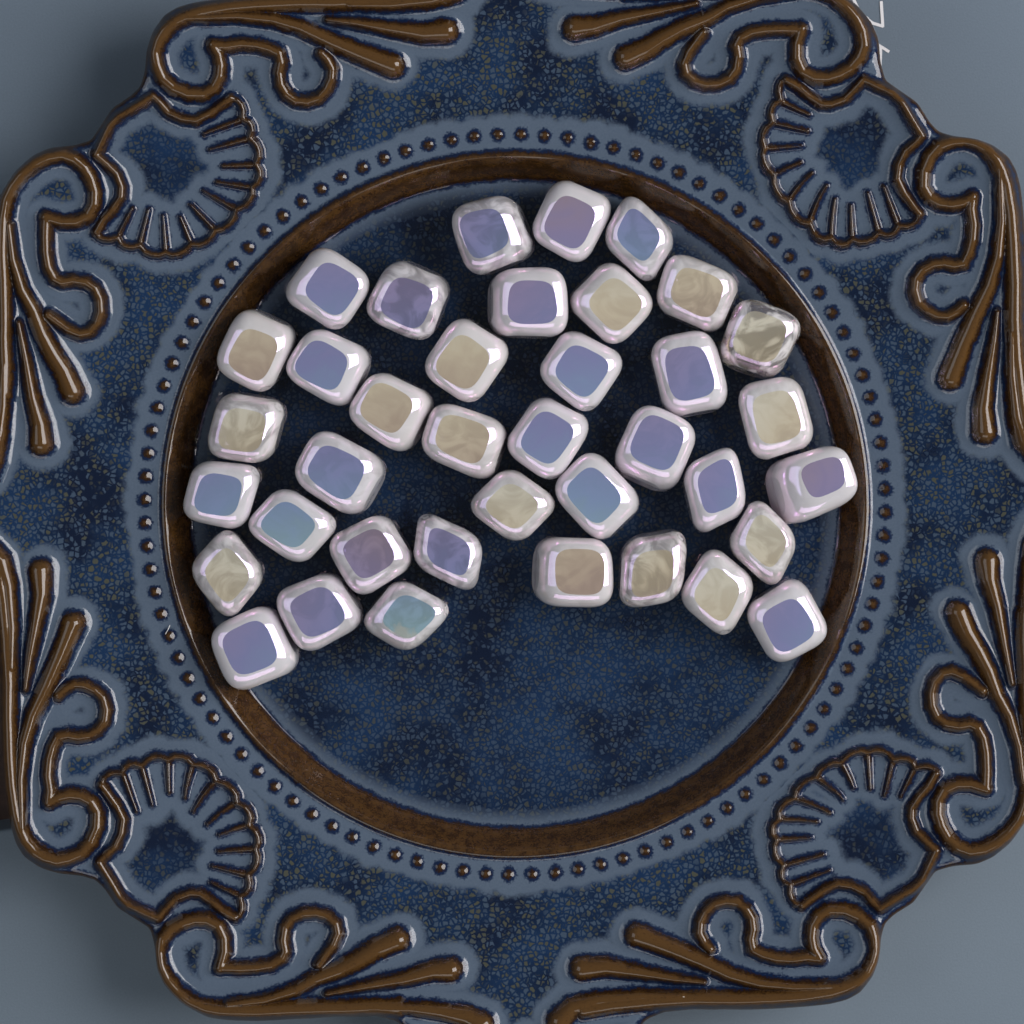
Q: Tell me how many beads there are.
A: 38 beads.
